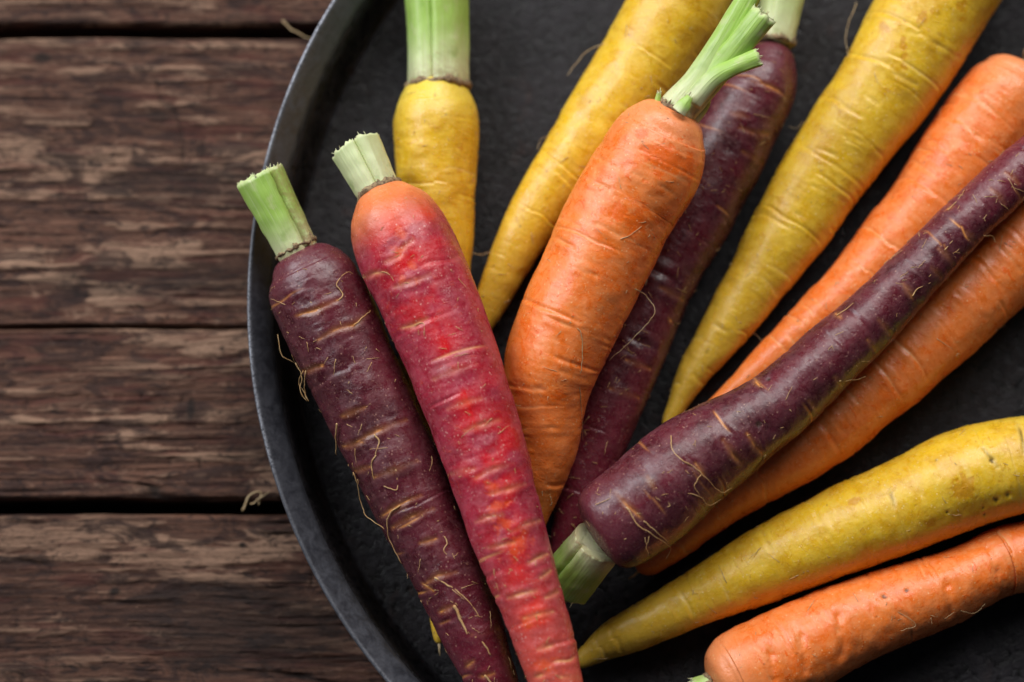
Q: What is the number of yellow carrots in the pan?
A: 4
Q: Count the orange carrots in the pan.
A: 4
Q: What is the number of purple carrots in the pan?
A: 3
